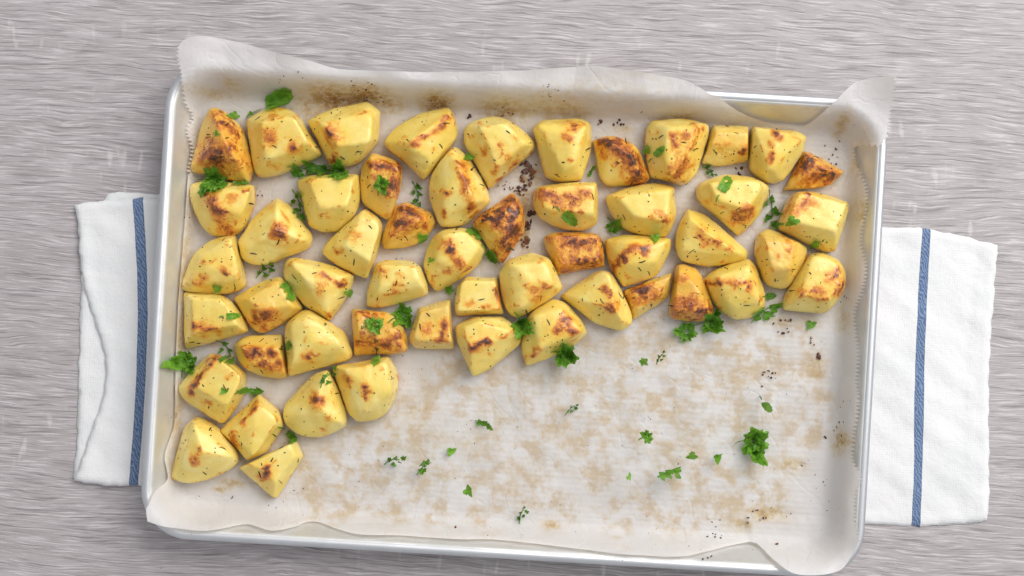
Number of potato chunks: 52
